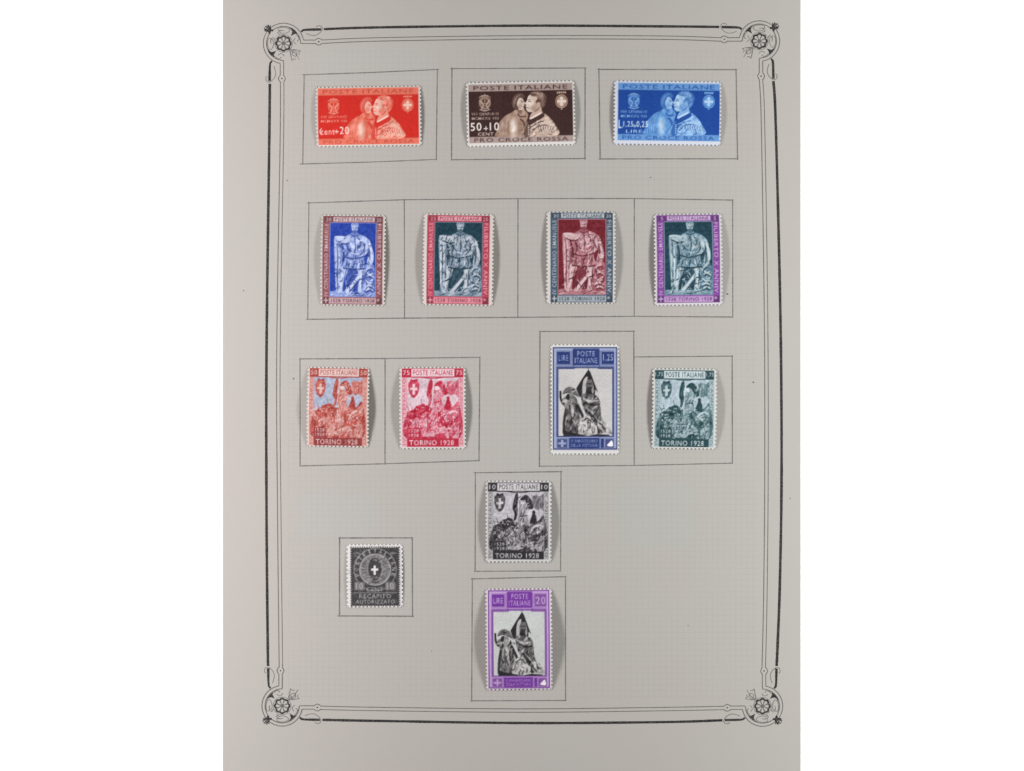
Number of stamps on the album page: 14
